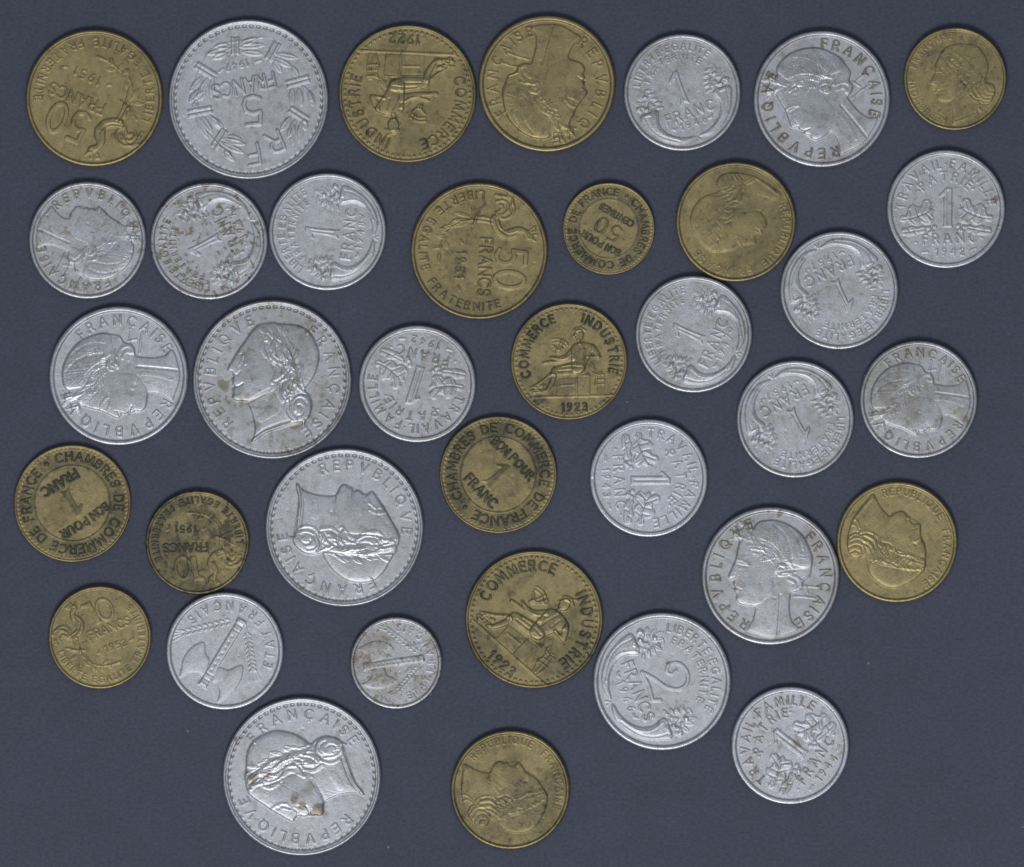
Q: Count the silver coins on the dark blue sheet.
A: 22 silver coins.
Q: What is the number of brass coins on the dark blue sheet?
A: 15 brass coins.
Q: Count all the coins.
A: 37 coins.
